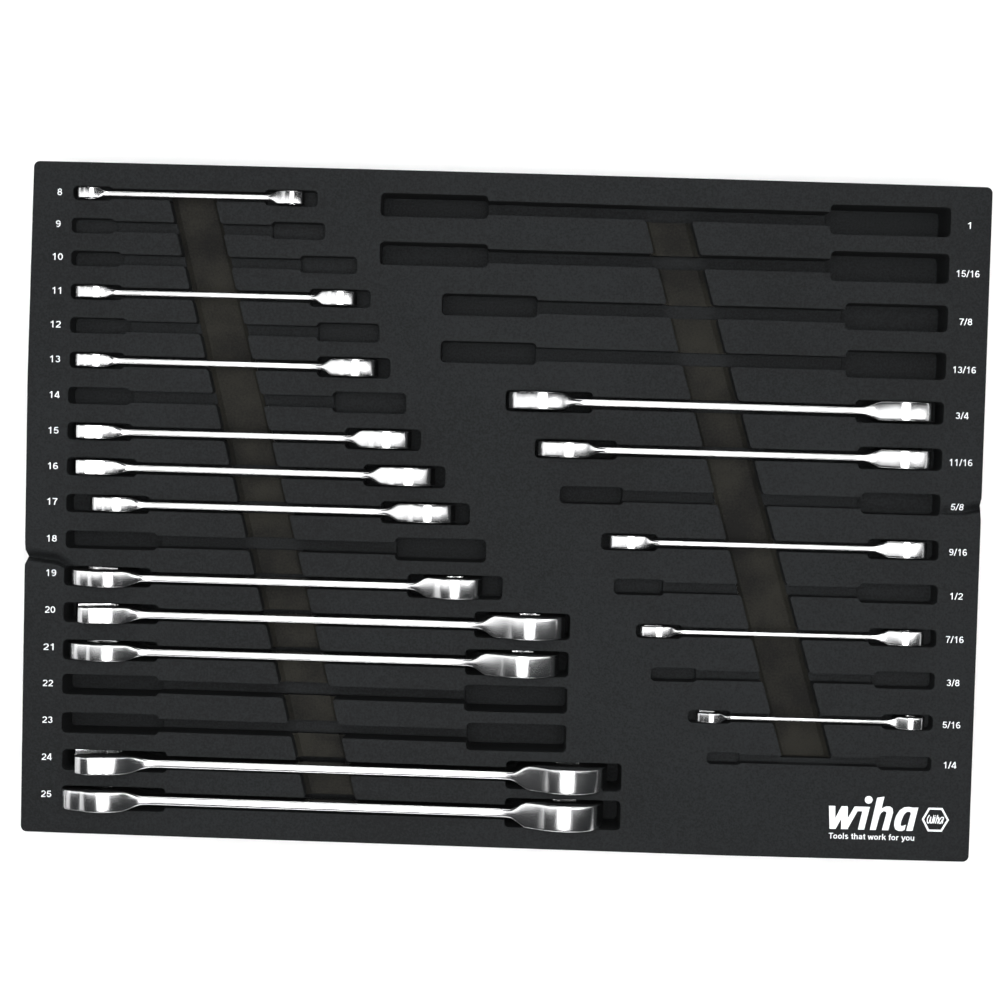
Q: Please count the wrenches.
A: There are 16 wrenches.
